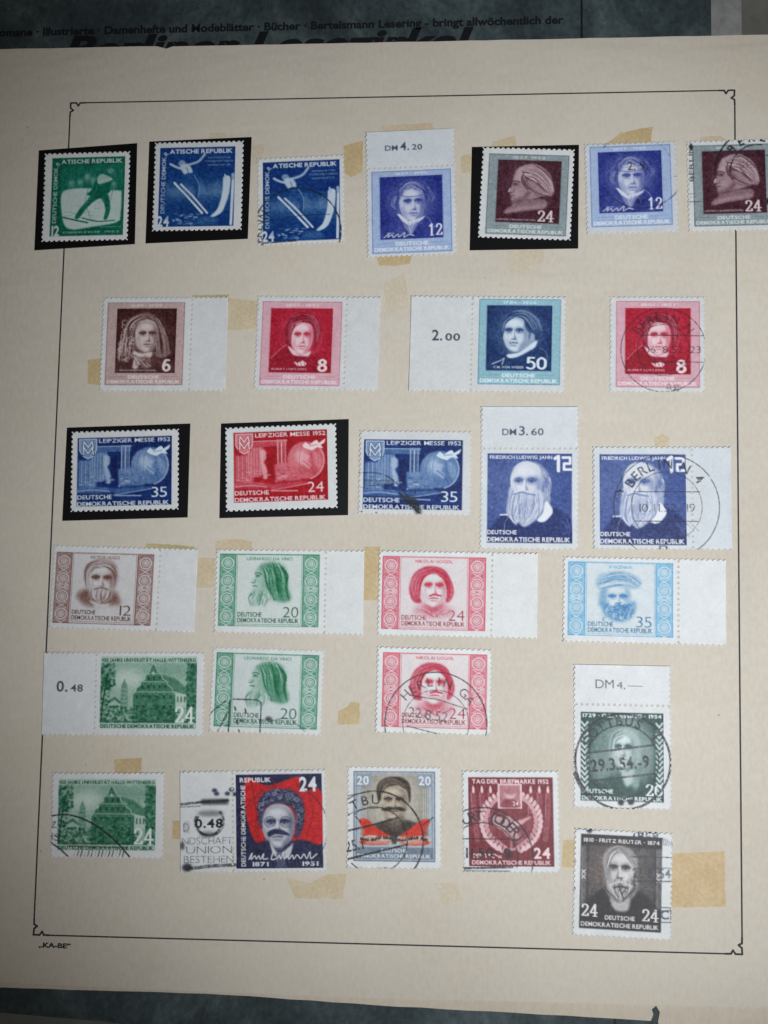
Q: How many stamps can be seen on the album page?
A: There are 29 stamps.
